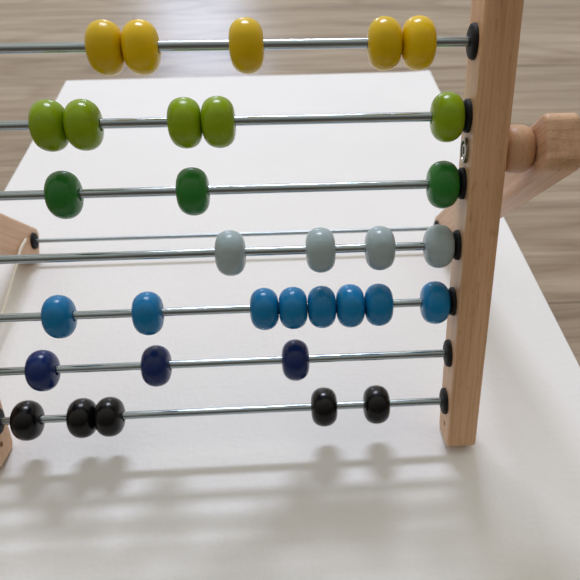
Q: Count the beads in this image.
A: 33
